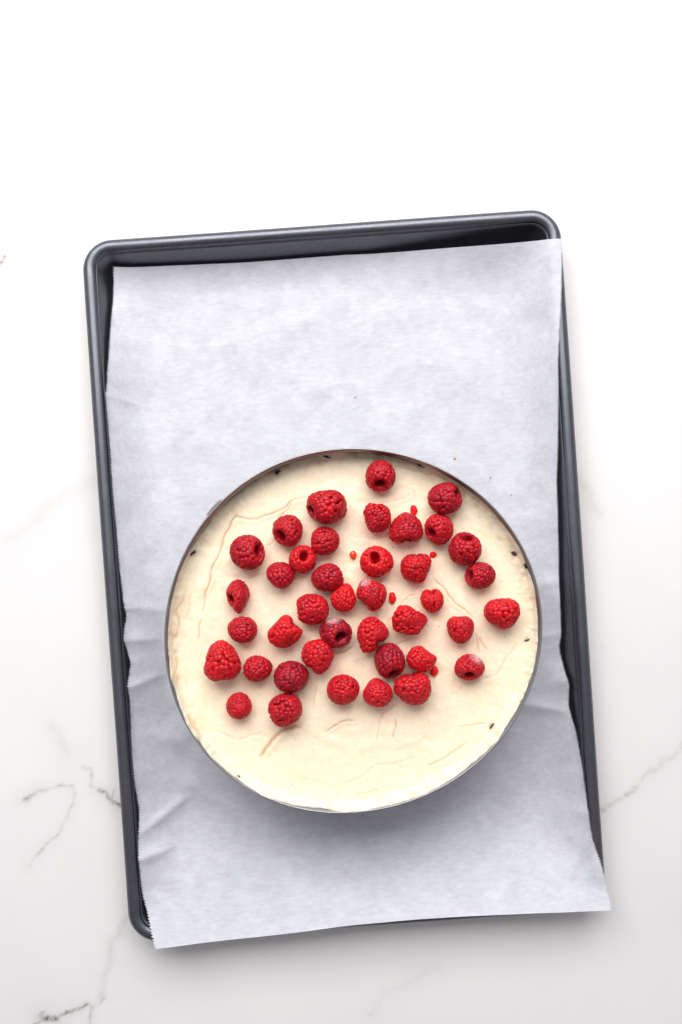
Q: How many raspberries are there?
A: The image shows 40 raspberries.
